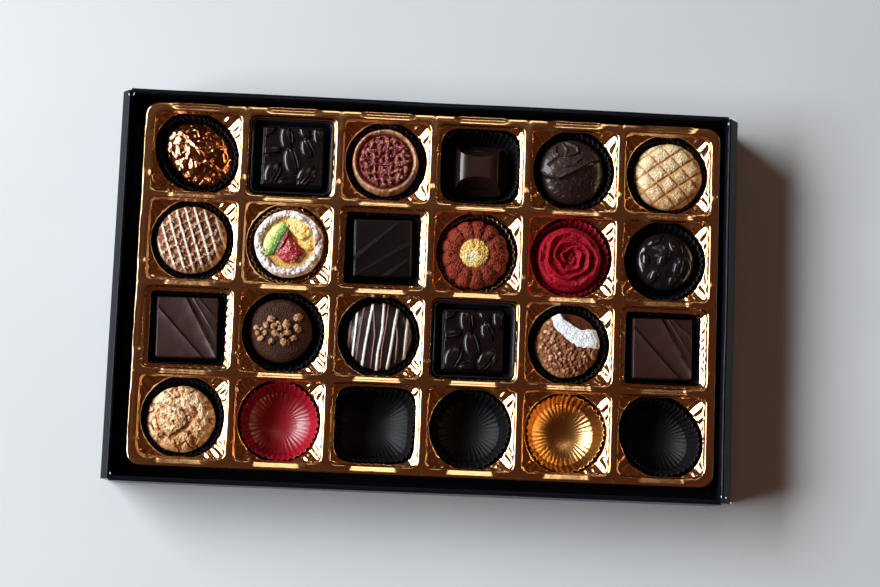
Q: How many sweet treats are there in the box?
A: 19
